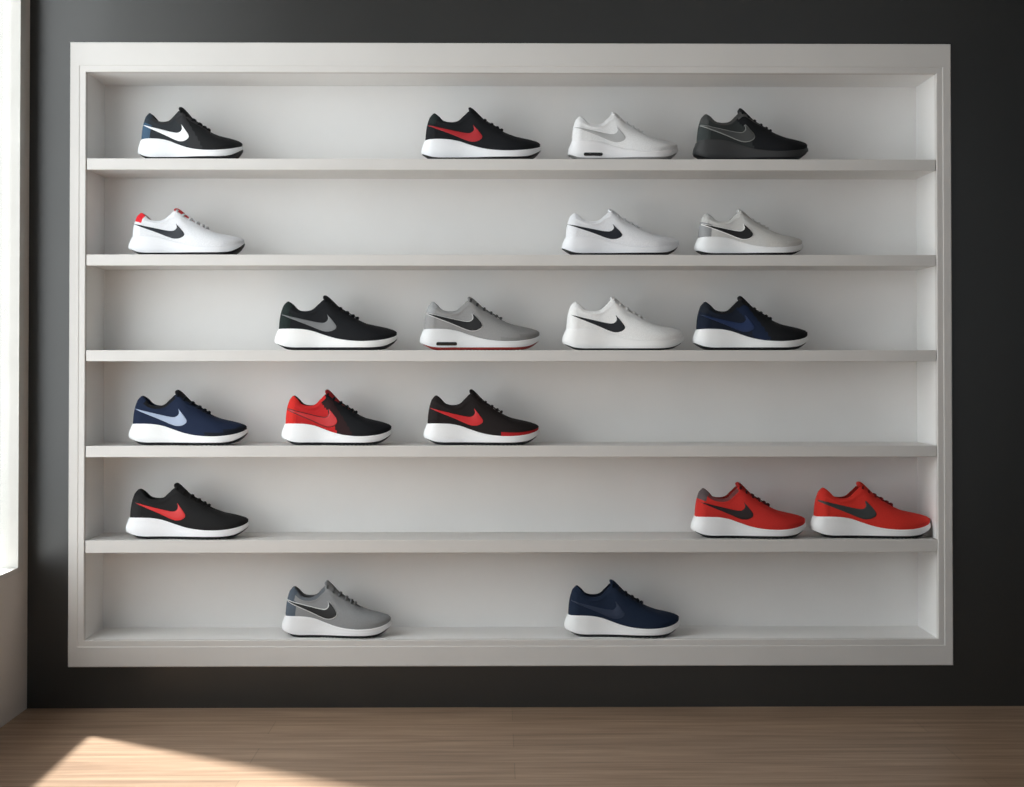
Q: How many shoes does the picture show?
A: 19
